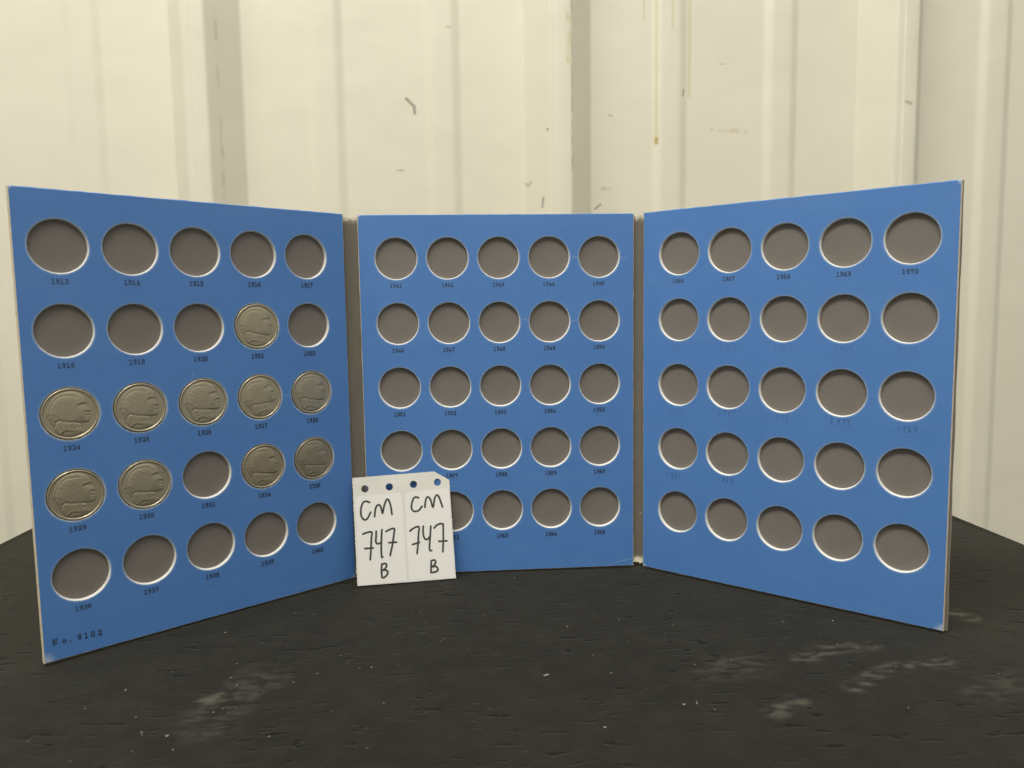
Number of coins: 10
